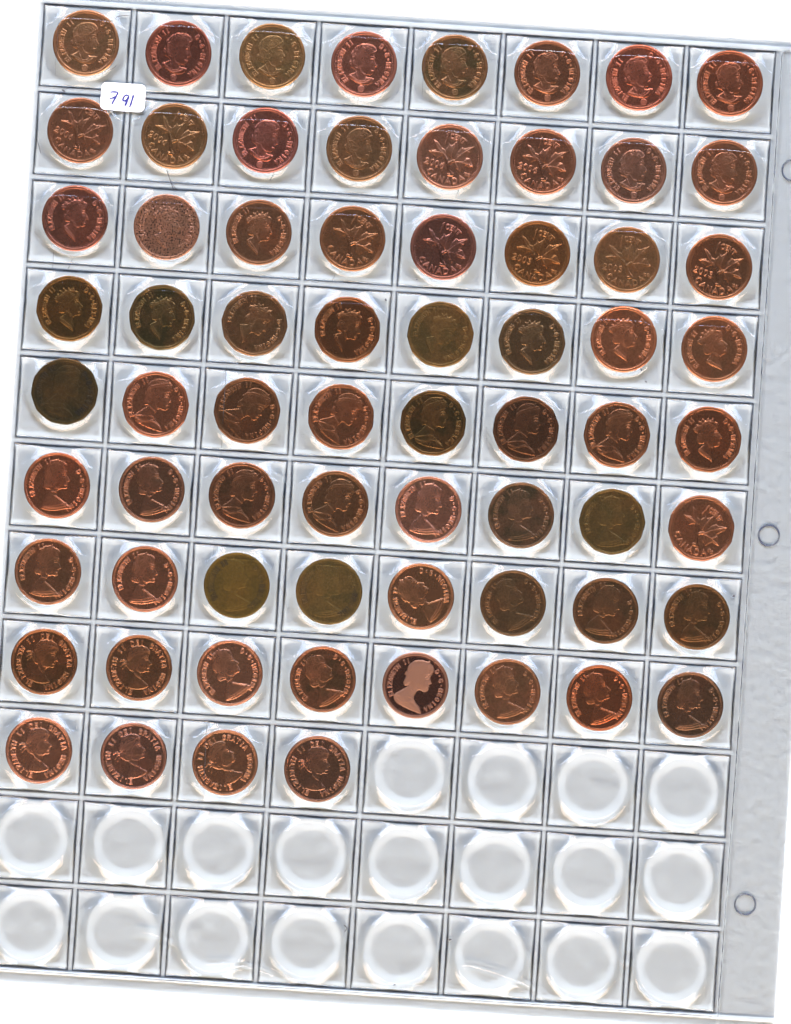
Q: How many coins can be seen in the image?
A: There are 68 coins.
